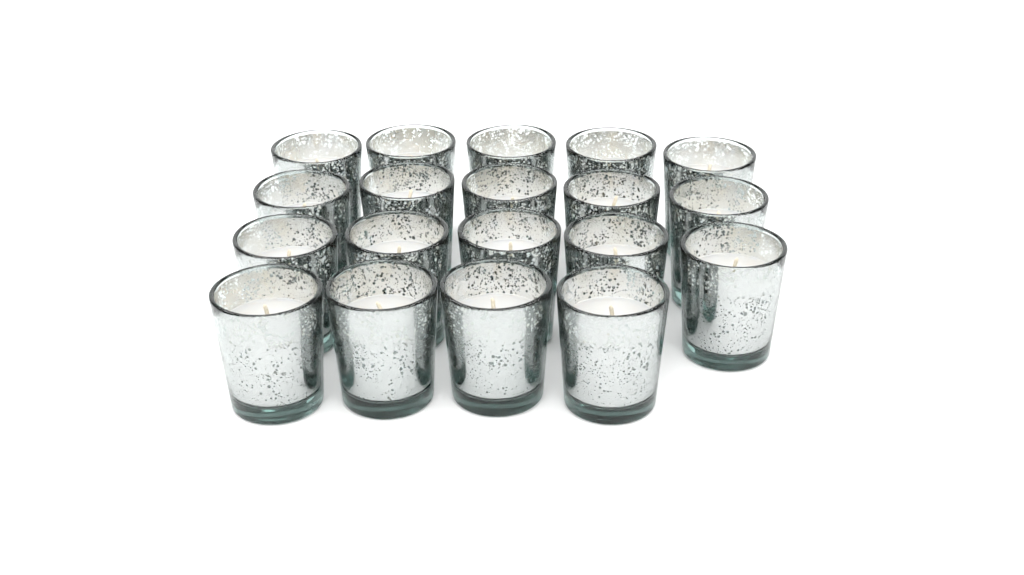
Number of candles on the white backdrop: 19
